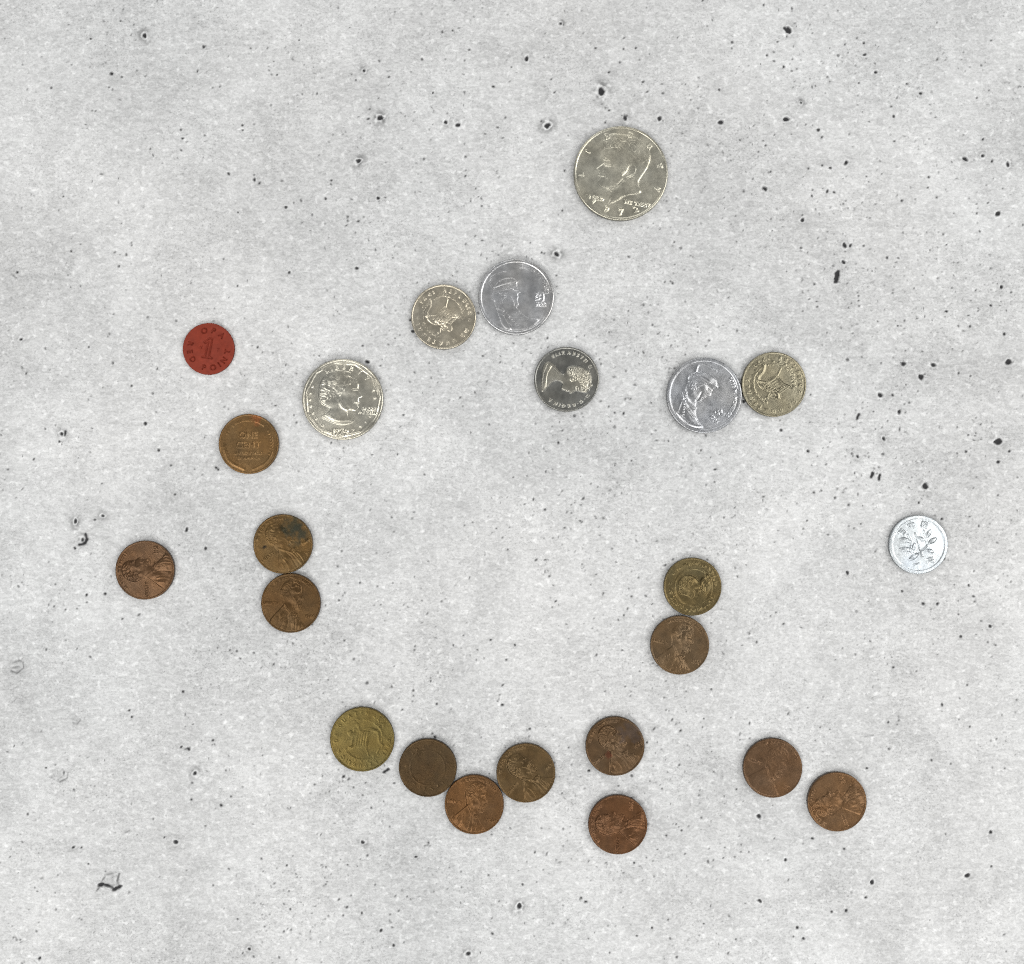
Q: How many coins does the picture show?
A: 23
